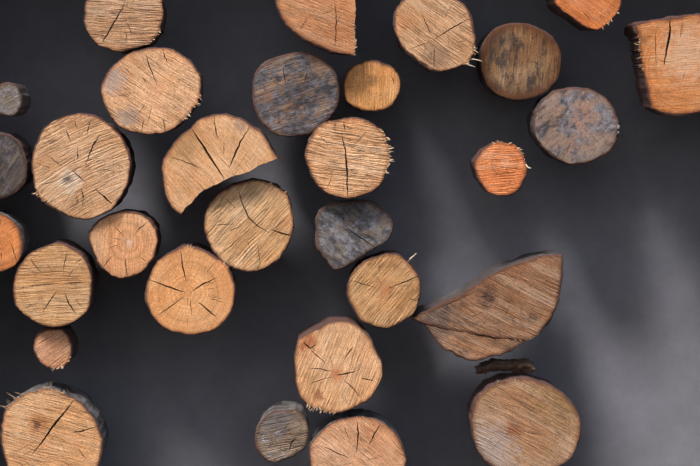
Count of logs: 30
